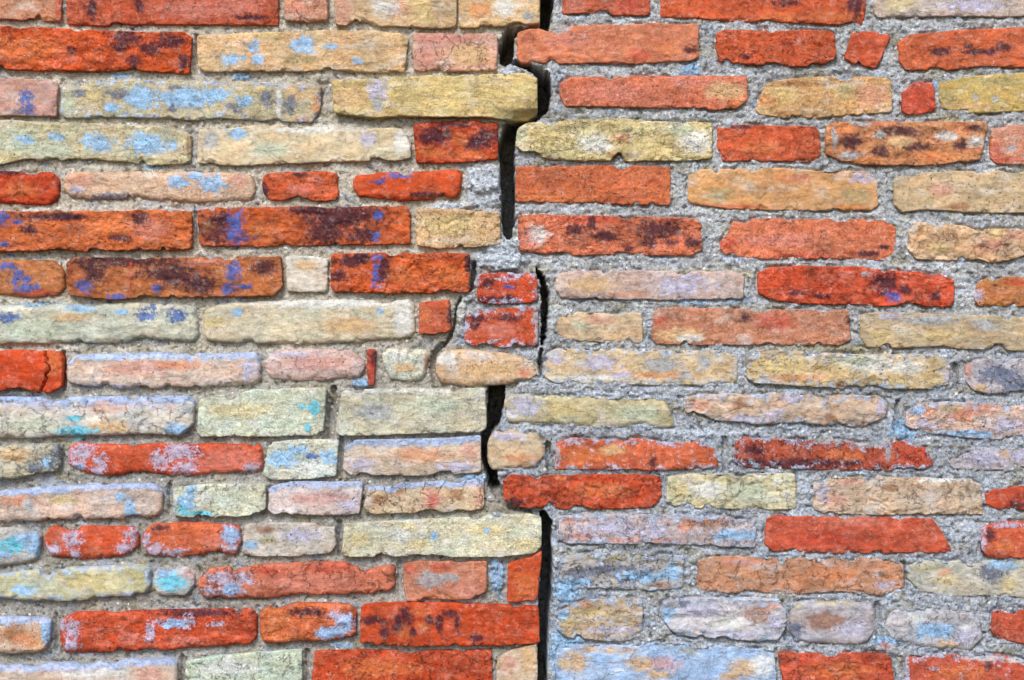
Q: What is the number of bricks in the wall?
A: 120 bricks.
